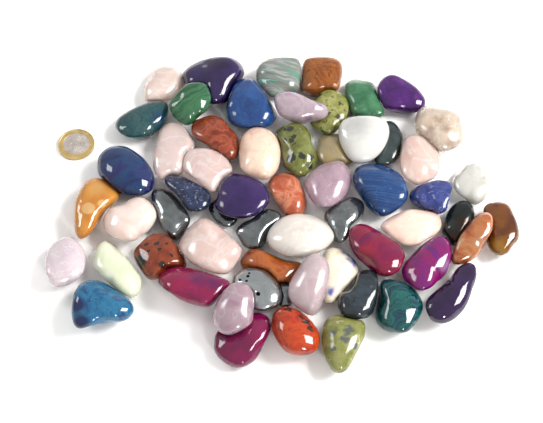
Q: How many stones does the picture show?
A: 60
